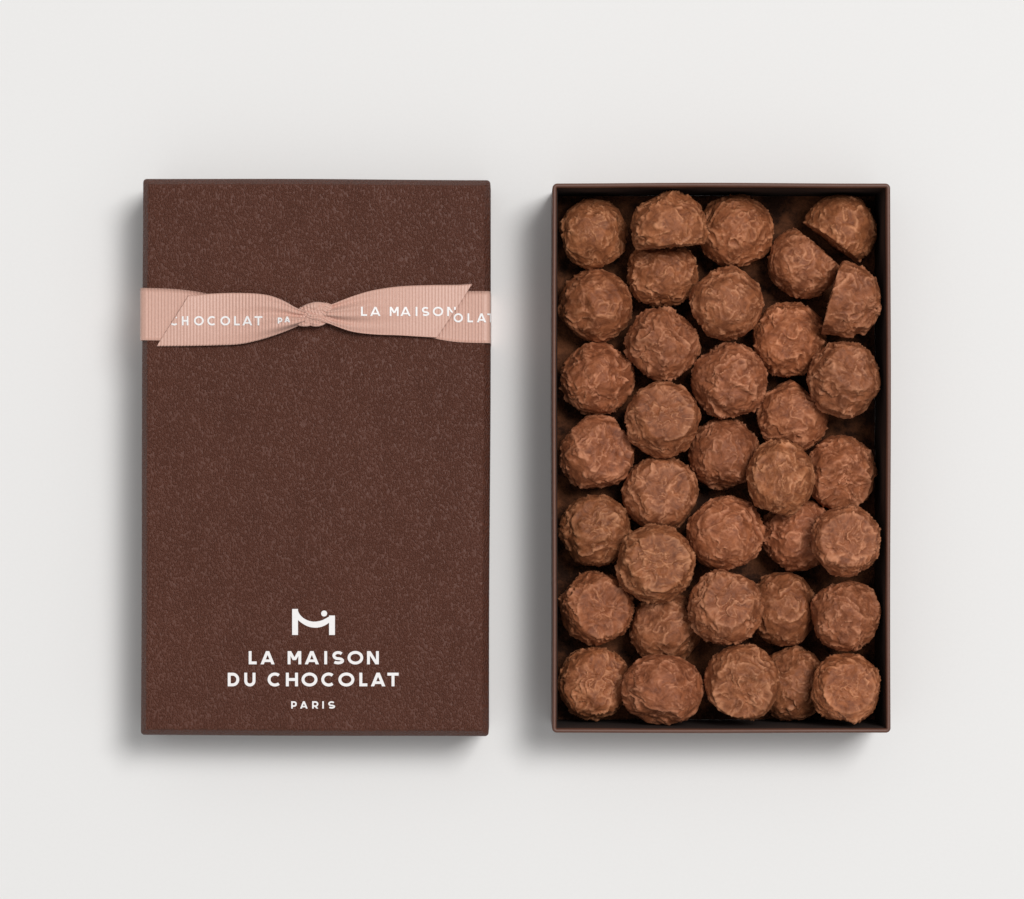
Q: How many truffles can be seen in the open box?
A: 36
